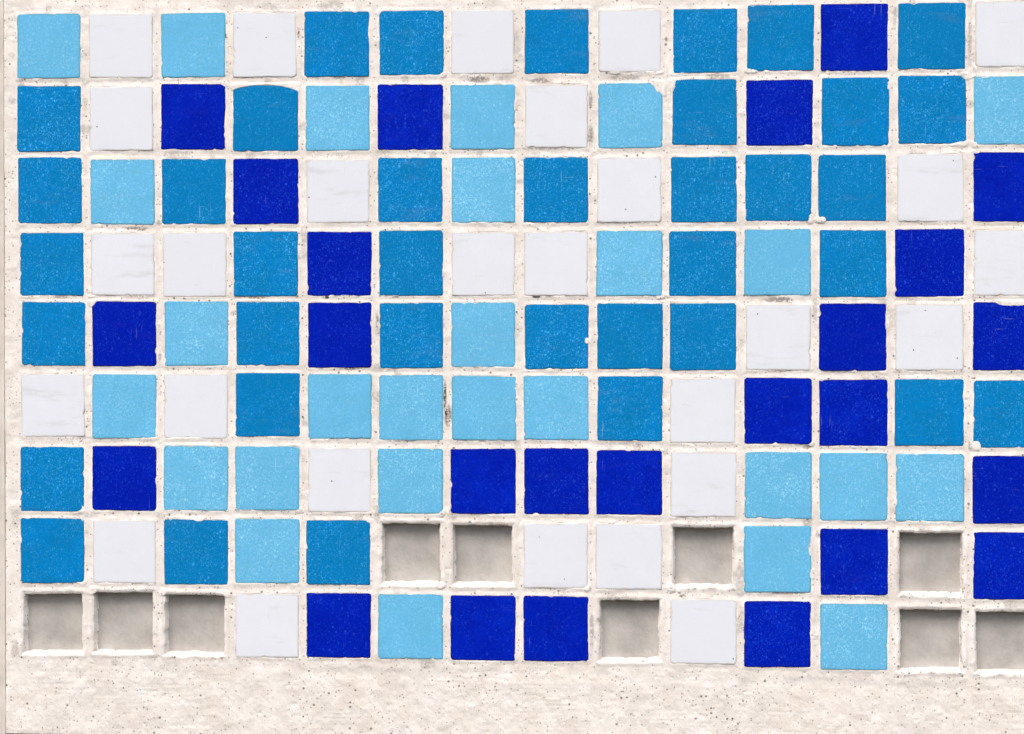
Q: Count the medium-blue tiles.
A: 37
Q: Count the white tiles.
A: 27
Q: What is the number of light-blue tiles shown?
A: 27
